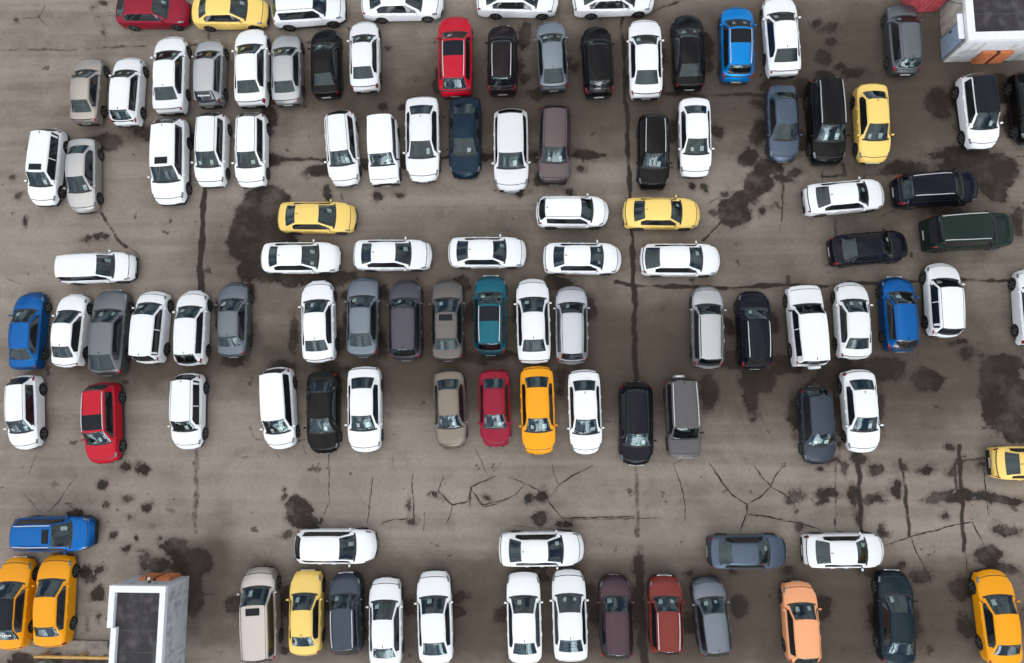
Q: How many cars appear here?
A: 109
